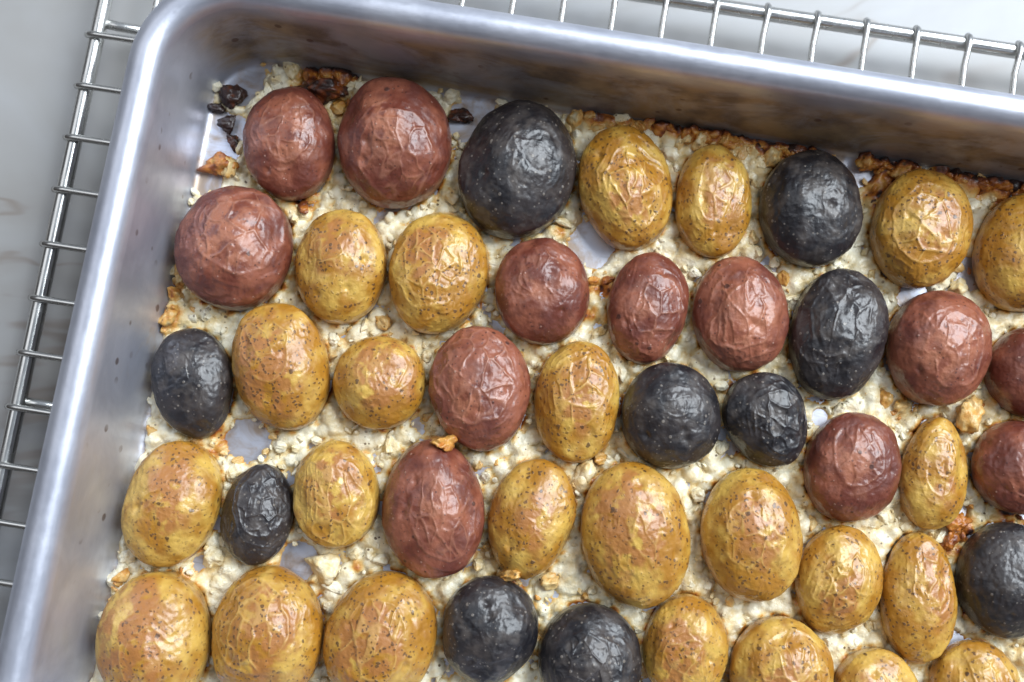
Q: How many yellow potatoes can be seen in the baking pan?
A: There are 24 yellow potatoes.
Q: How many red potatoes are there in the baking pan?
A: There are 12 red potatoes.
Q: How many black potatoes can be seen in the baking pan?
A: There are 10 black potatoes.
